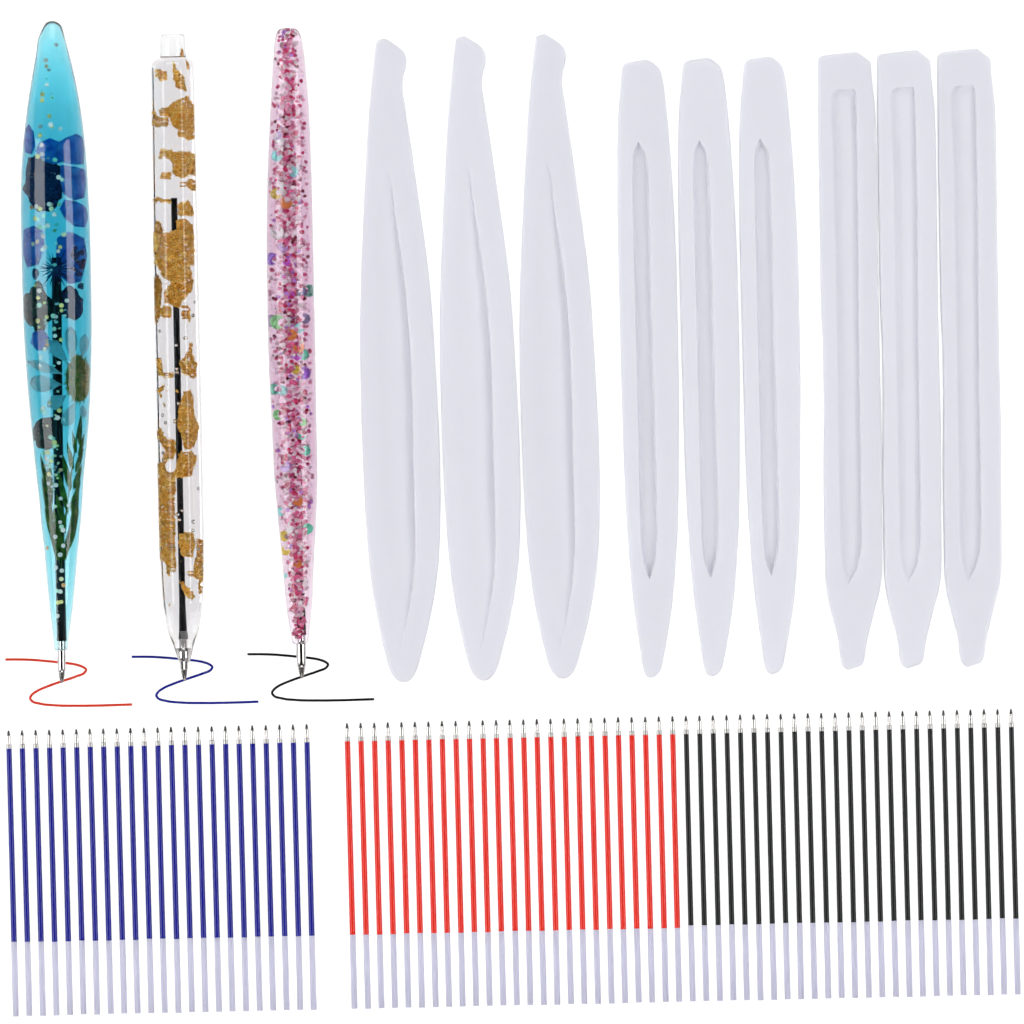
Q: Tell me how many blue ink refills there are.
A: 23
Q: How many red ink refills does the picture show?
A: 25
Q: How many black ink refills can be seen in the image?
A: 25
